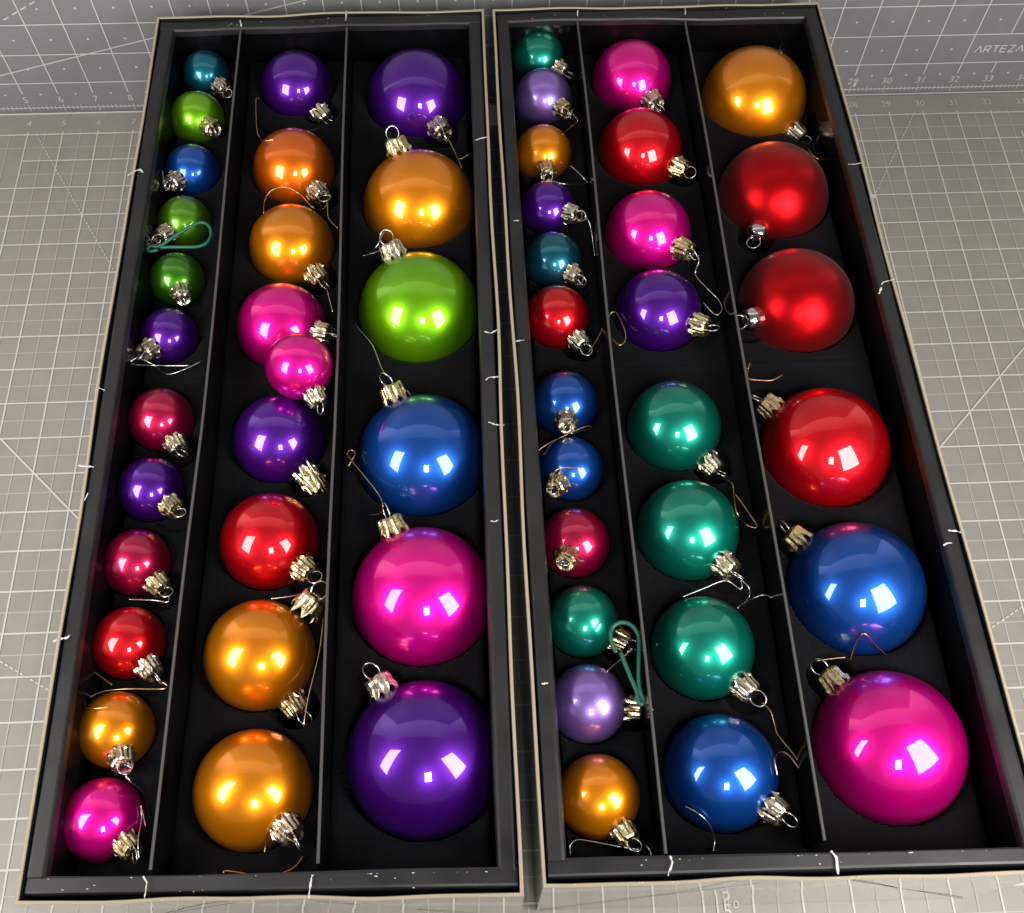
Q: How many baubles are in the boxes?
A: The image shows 53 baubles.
